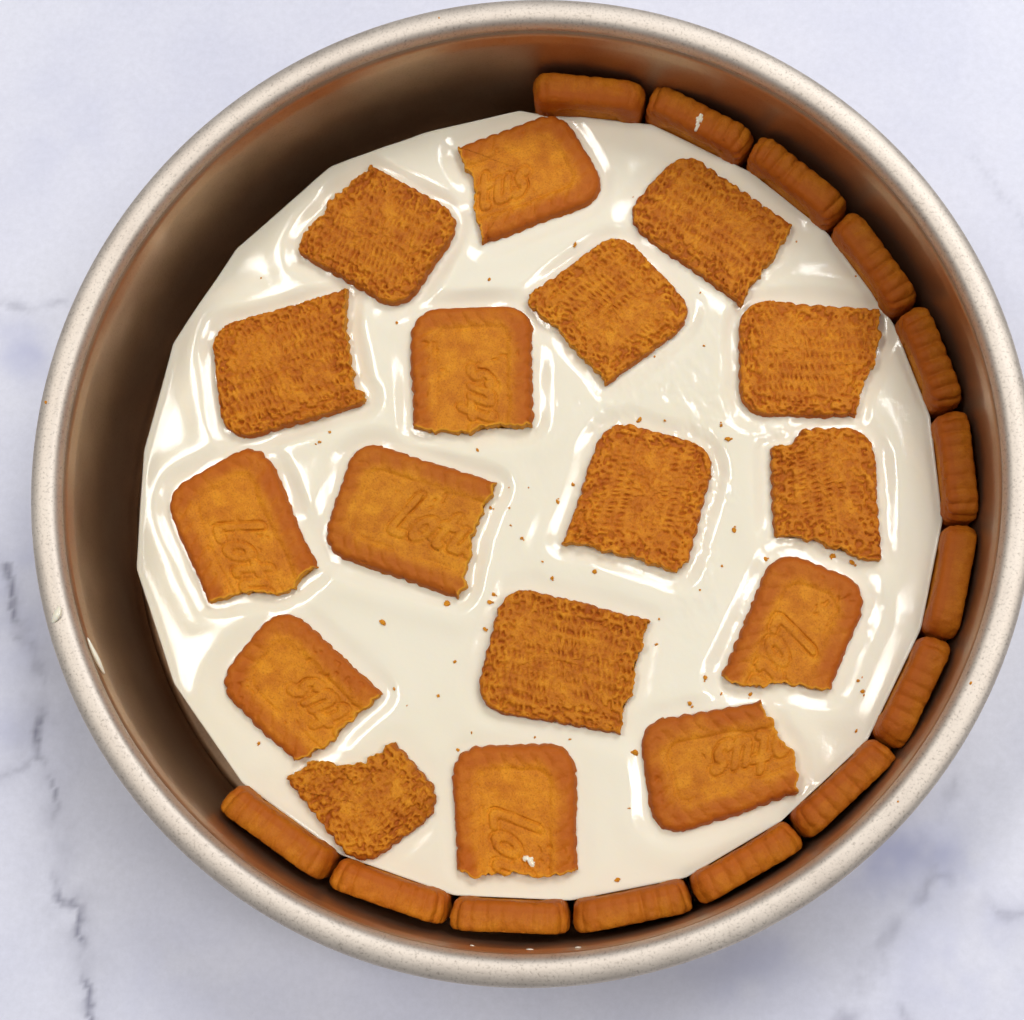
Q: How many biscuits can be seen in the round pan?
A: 31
